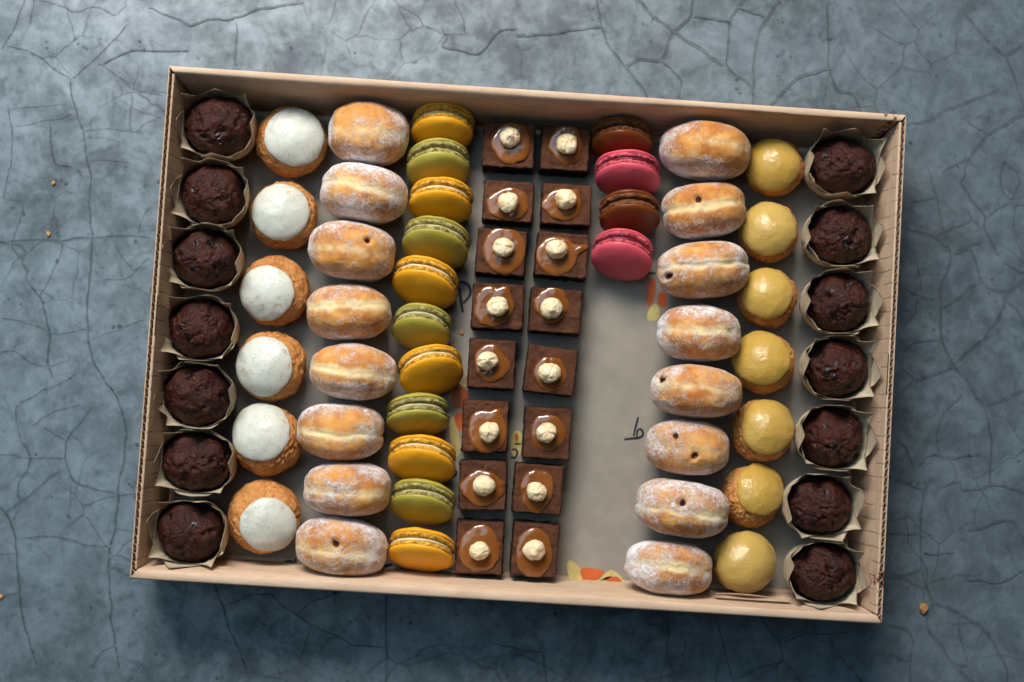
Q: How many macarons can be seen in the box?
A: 15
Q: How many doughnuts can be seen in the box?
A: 16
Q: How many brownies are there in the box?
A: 16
